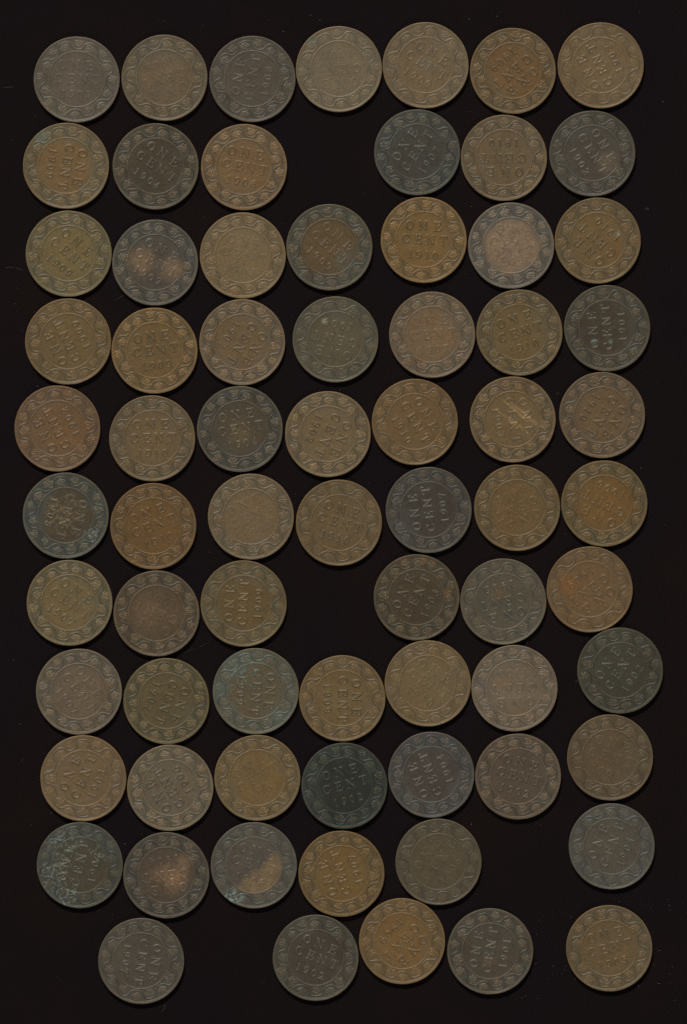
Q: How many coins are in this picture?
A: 72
